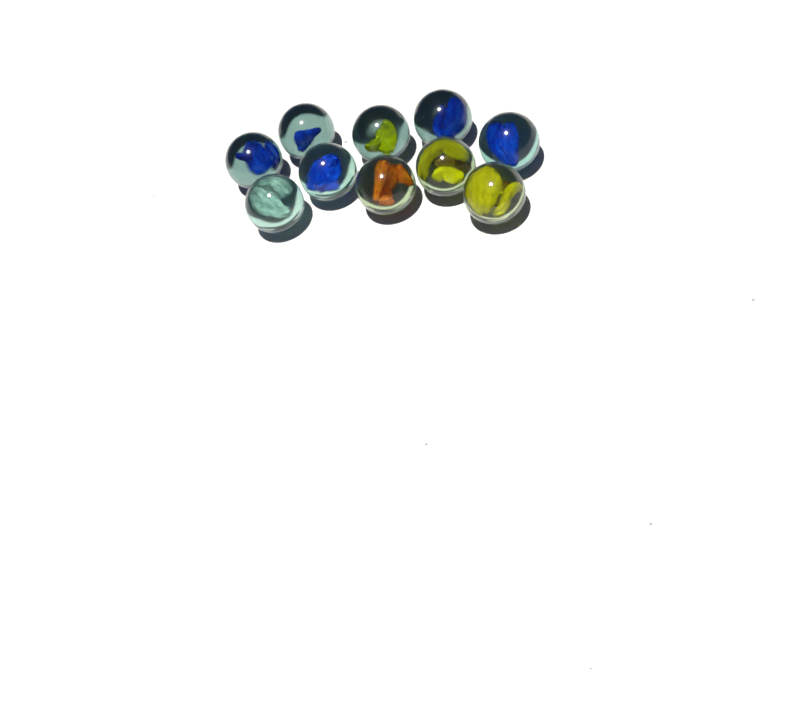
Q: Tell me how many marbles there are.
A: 10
